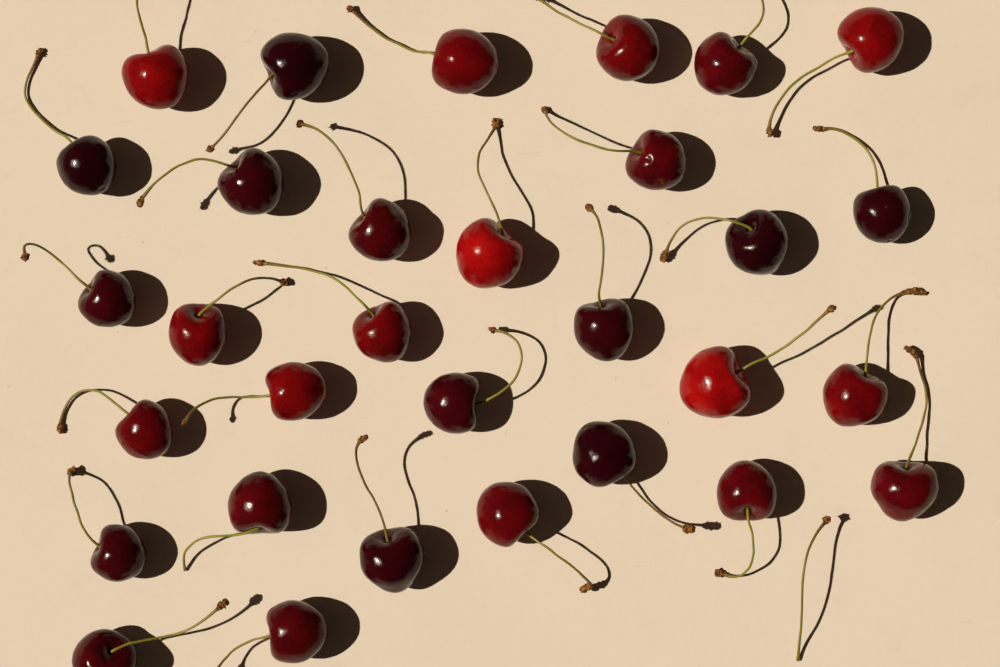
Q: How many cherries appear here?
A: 31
